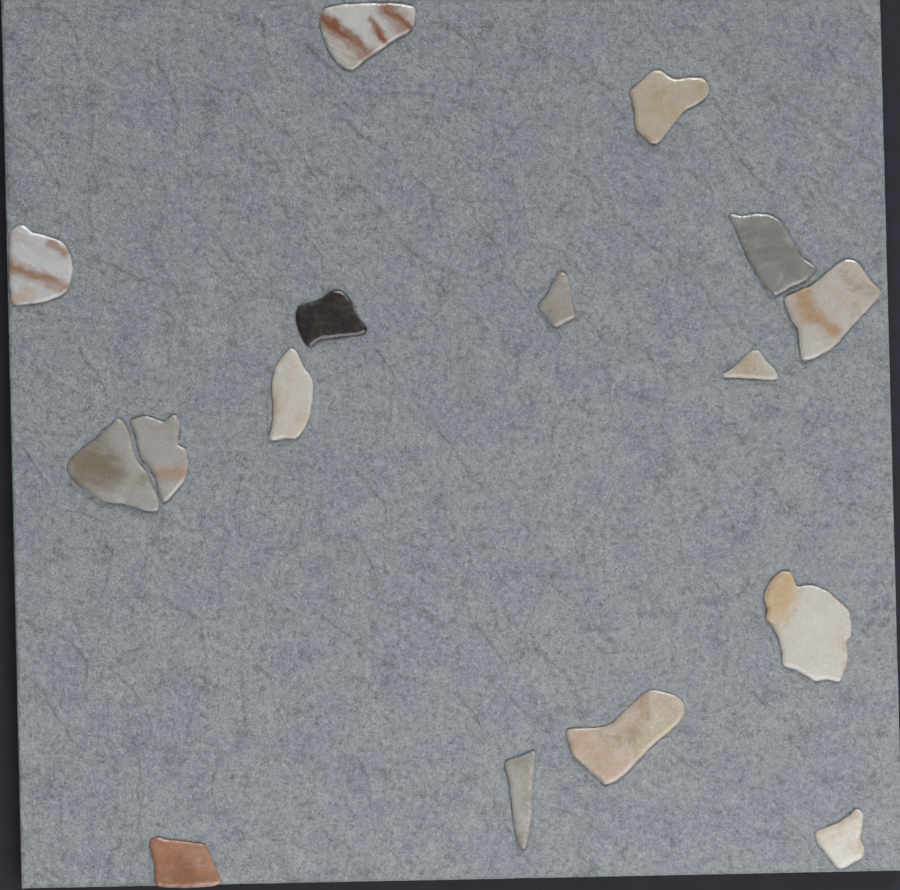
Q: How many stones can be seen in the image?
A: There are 16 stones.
